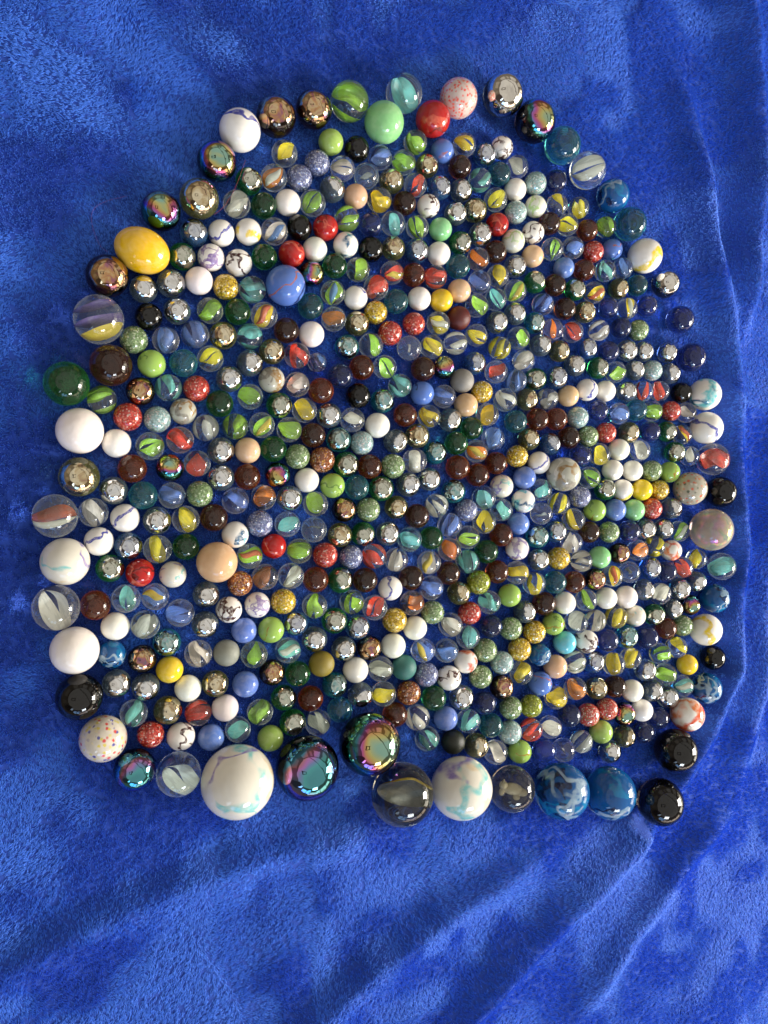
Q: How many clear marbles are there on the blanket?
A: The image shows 197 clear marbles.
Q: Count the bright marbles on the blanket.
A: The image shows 190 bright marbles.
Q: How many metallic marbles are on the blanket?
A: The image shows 145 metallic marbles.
